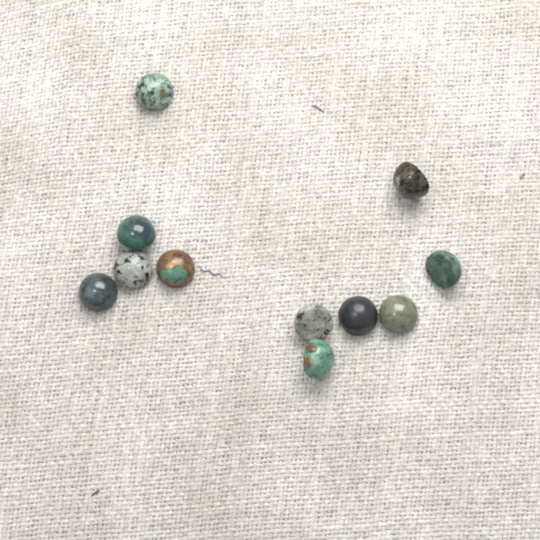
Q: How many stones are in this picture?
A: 11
